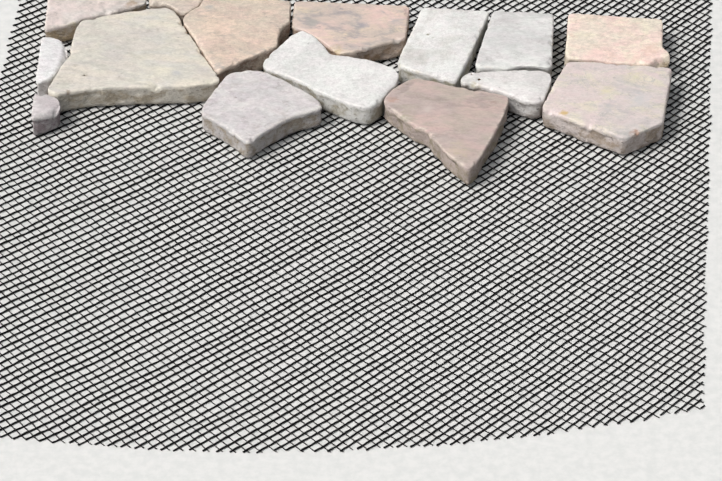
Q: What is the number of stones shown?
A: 15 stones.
